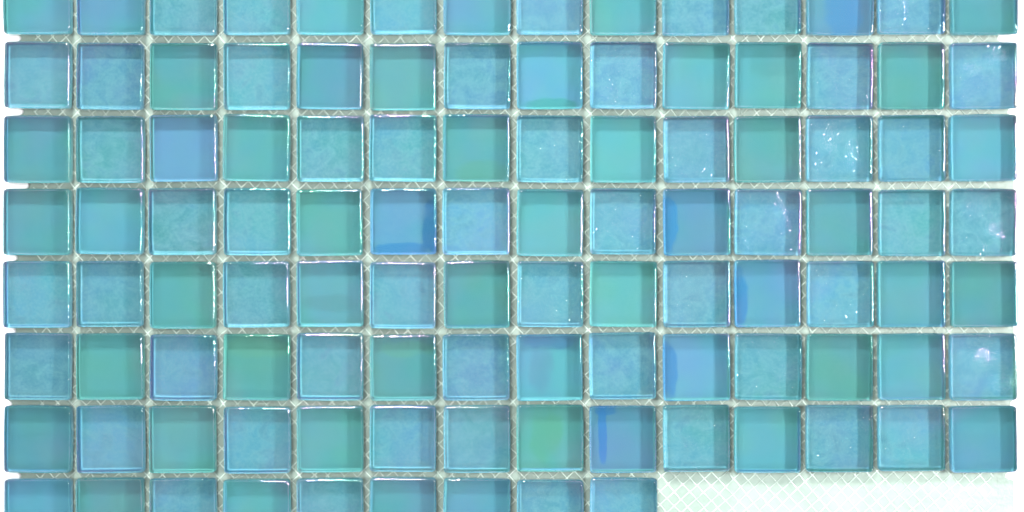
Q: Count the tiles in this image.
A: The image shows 107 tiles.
